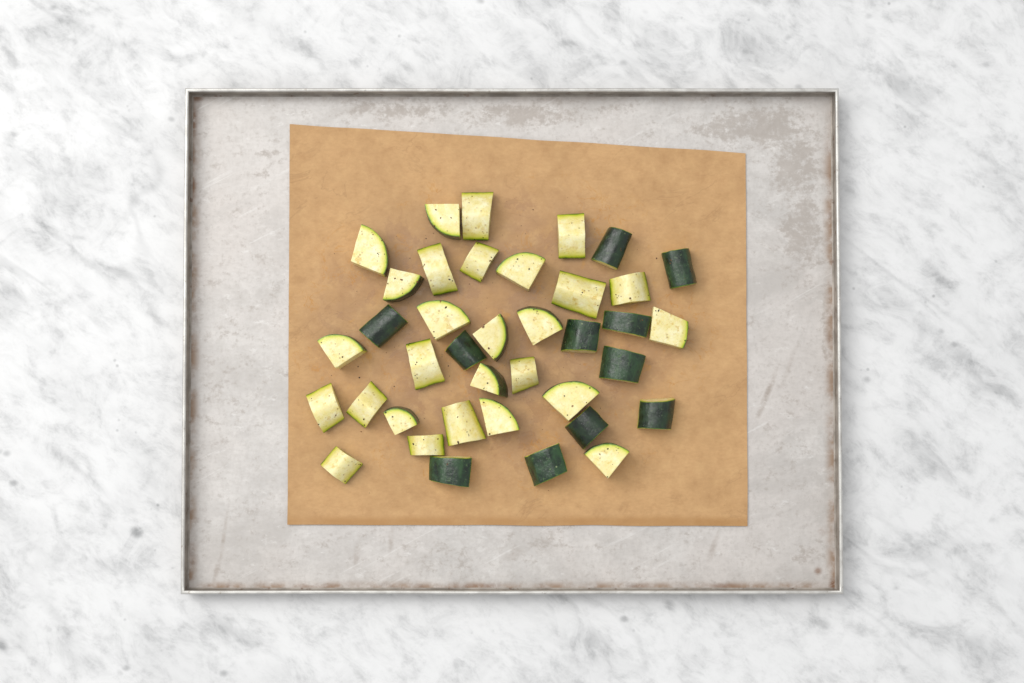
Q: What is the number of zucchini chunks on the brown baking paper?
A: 38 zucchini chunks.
